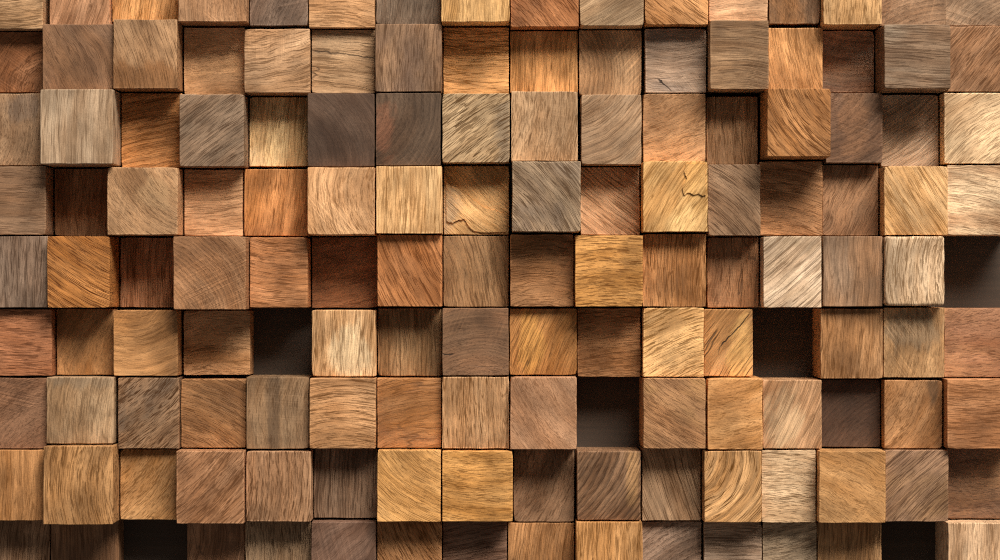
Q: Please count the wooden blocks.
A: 138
